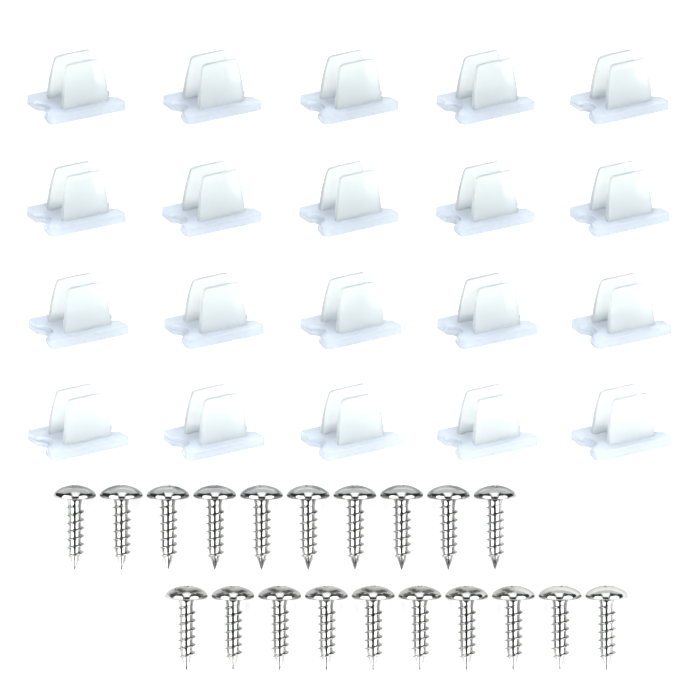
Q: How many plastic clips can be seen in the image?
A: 20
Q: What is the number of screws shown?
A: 20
